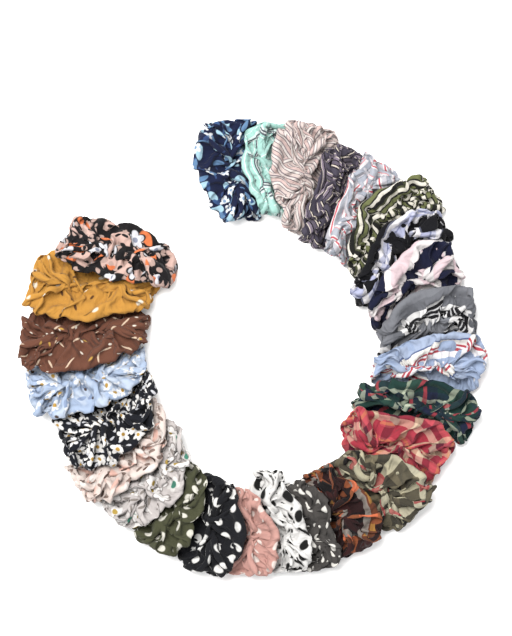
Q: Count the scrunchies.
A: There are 26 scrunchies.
